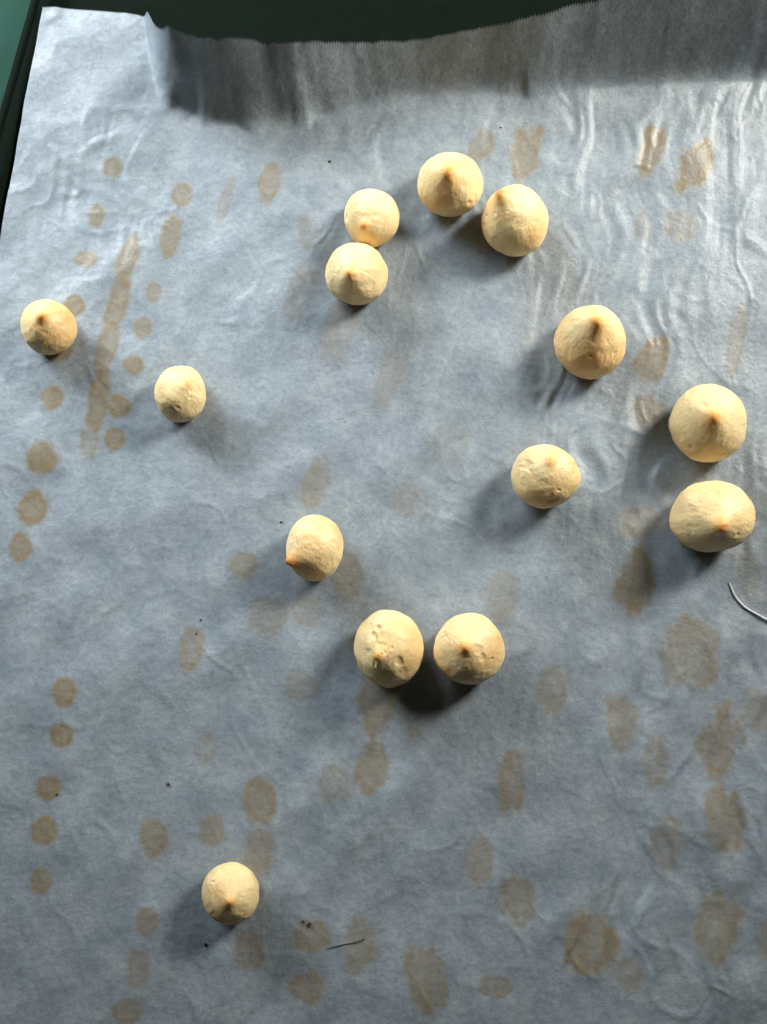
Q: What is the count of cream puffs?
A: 14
